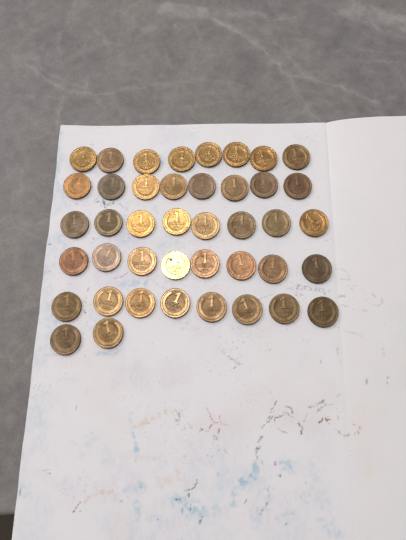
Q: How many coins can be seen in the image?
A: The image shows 42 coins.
